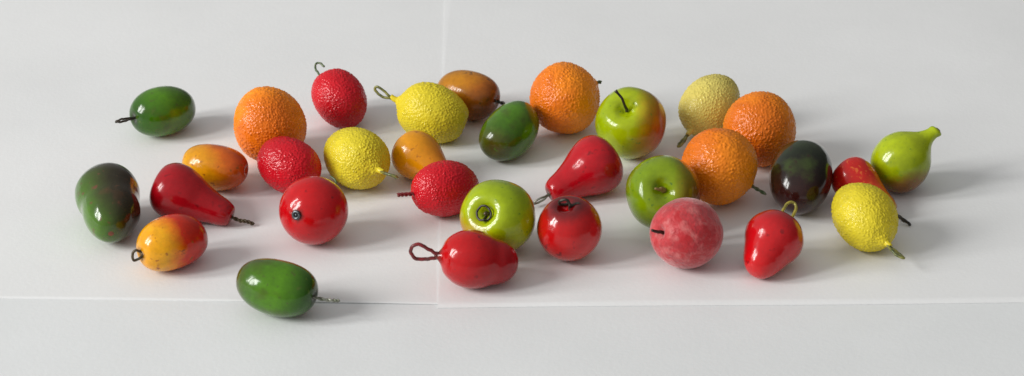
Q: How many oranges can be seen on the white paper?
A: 4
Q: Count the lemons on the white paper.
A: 4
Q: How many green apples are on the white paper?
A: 3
